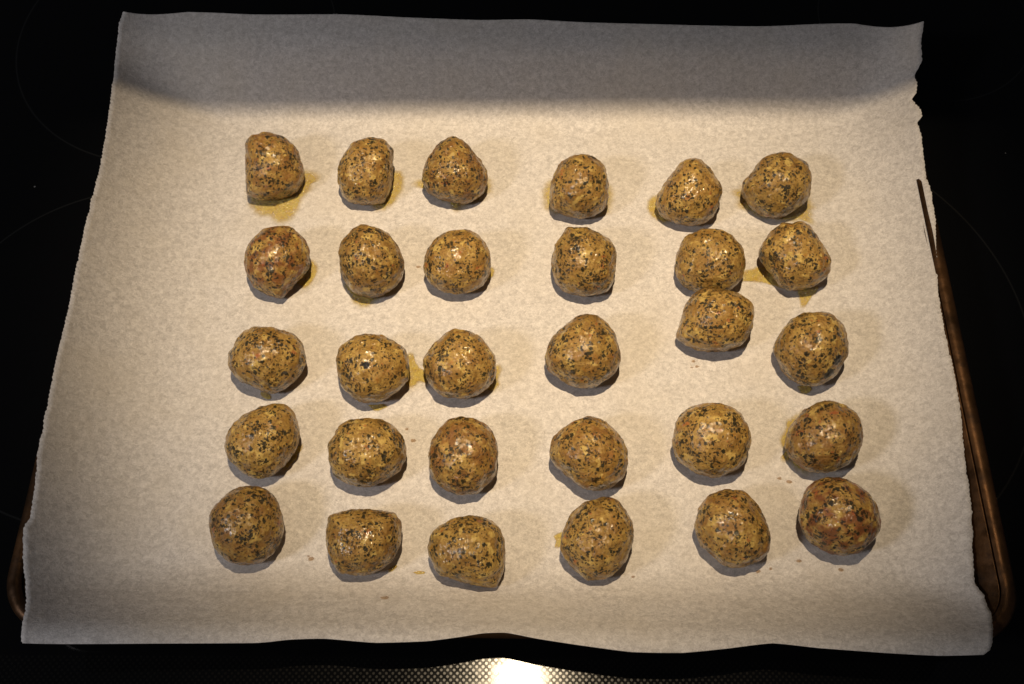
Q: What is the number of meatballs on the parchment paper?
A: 30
